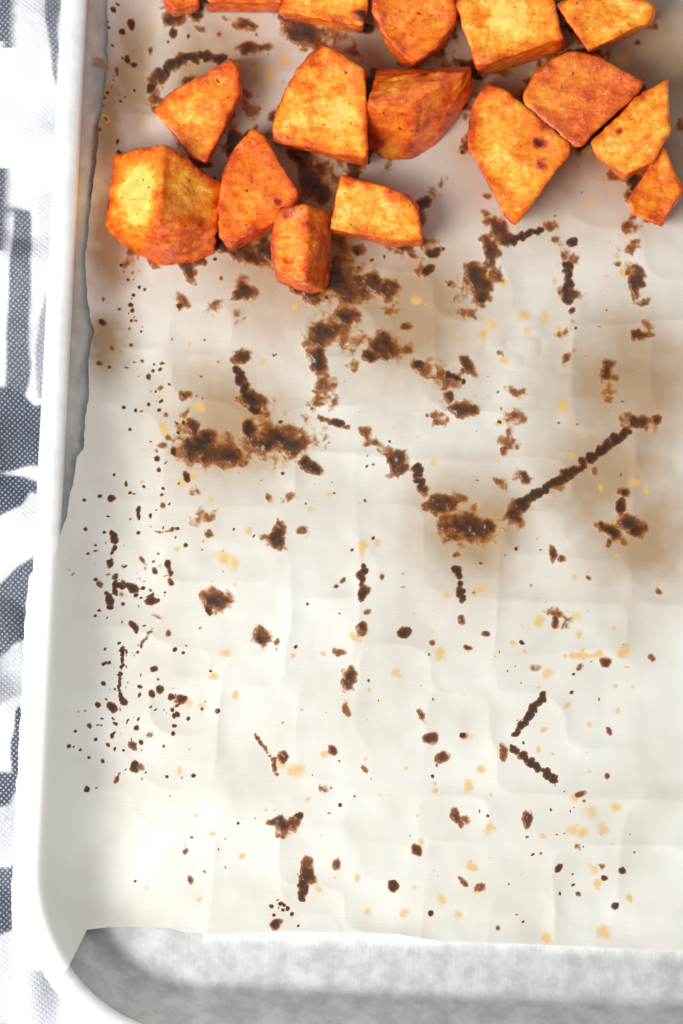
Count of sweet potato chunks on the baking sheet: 17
